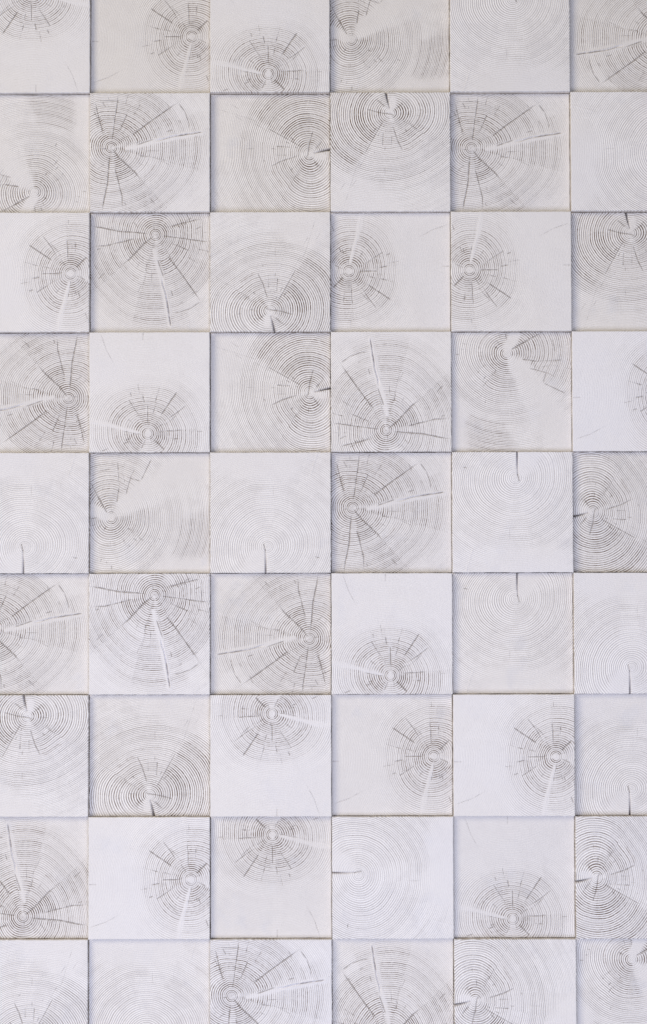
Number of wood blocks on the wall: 54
